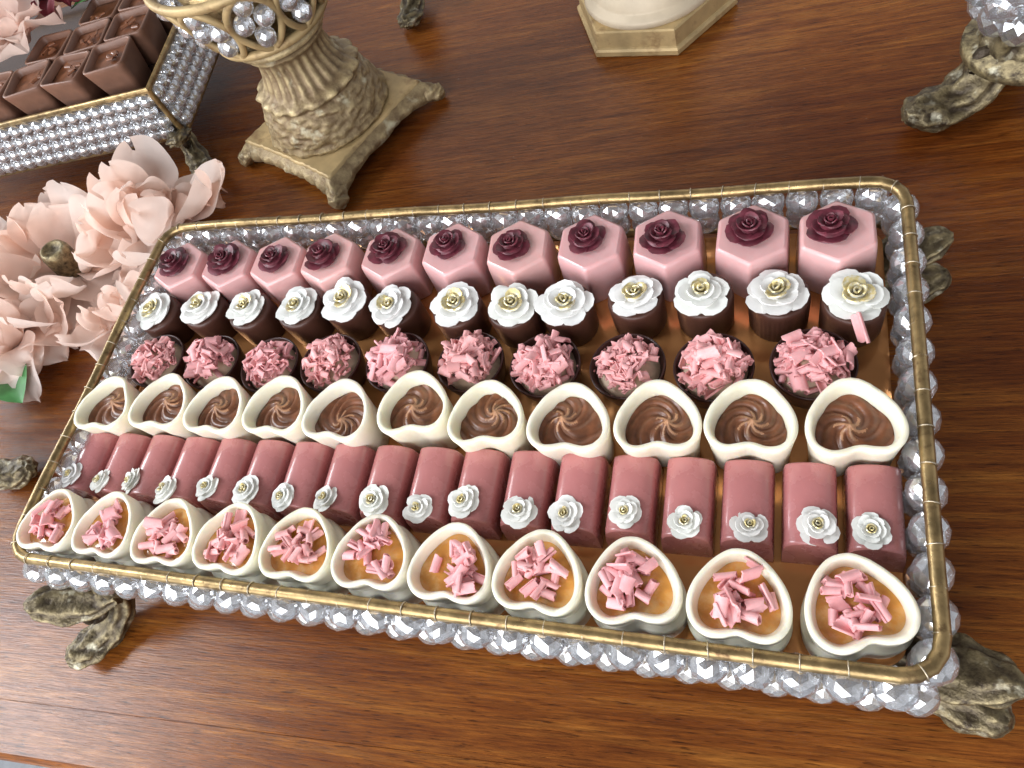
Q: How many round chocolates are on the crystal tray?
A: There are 23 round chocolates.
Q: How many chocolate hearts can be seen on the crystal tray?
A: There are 22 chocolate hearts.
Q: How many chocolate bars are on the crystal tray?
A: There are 18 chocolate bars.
